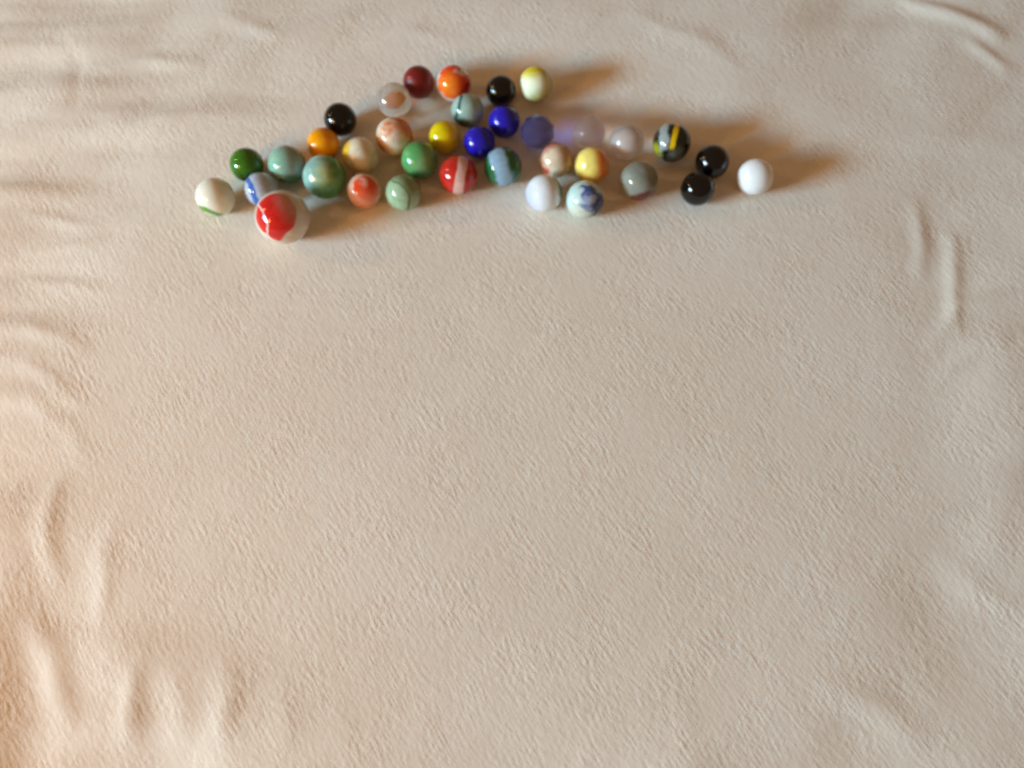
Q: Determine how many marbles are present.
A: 36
